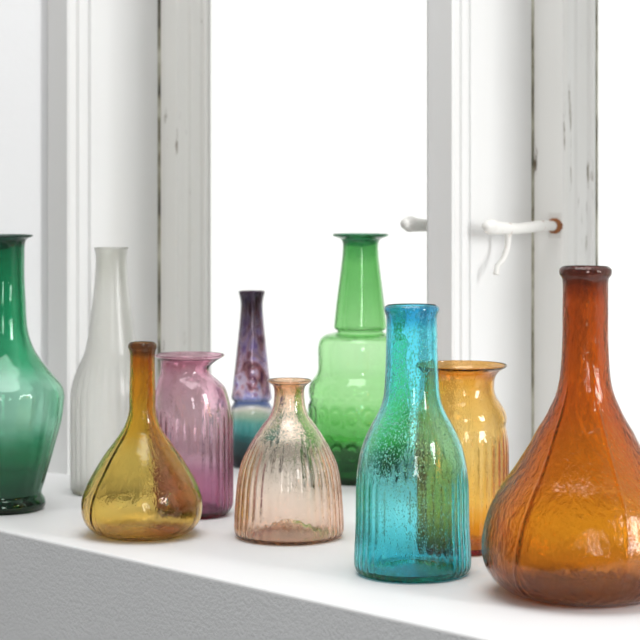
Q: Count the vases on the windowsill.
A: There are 10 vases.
